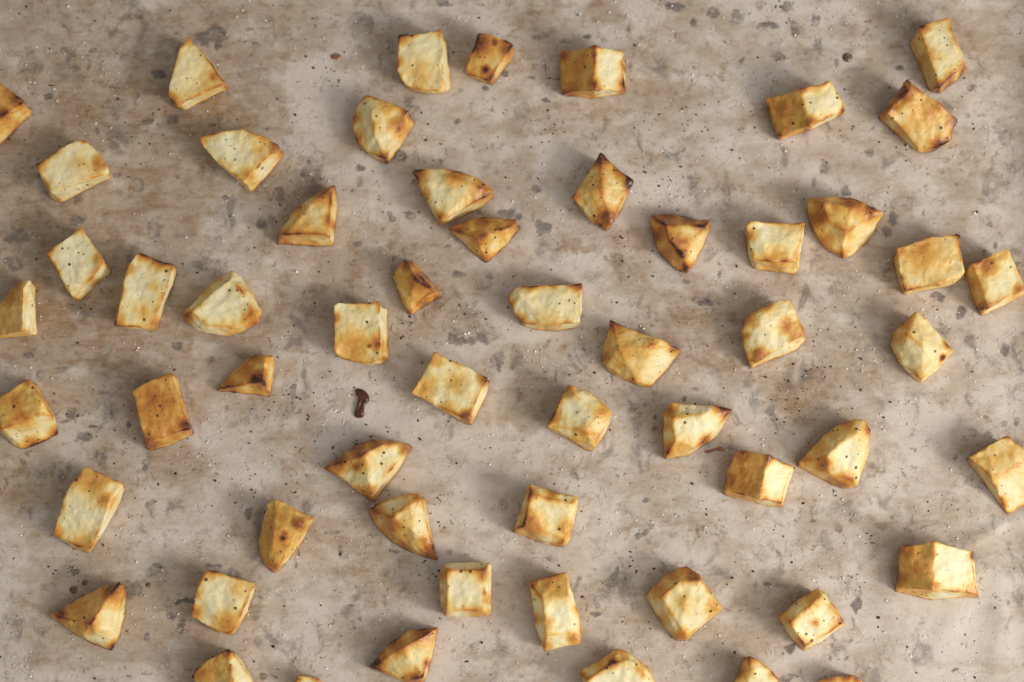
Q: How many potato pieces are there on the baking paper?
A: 57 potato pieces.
